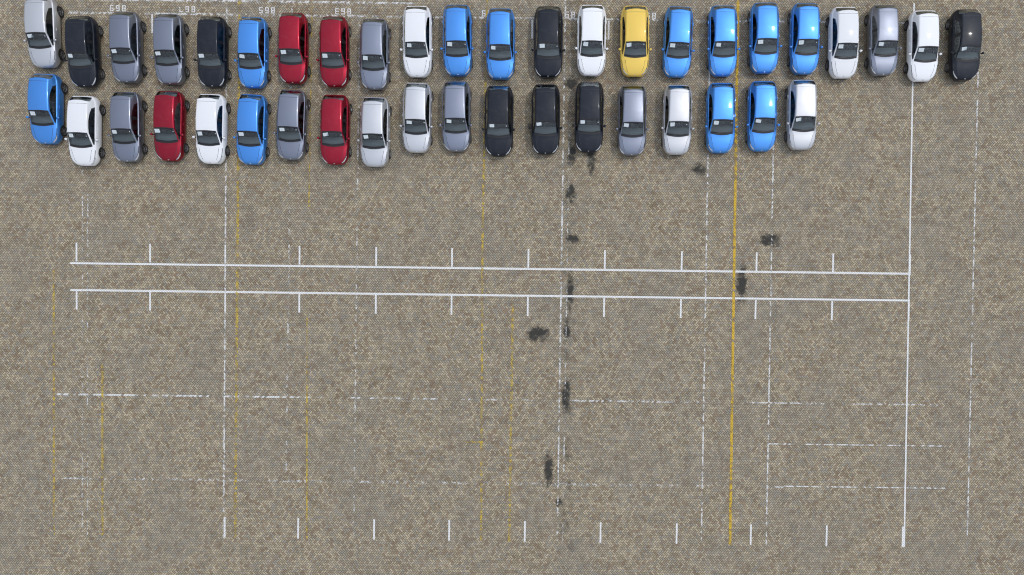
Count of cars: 42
